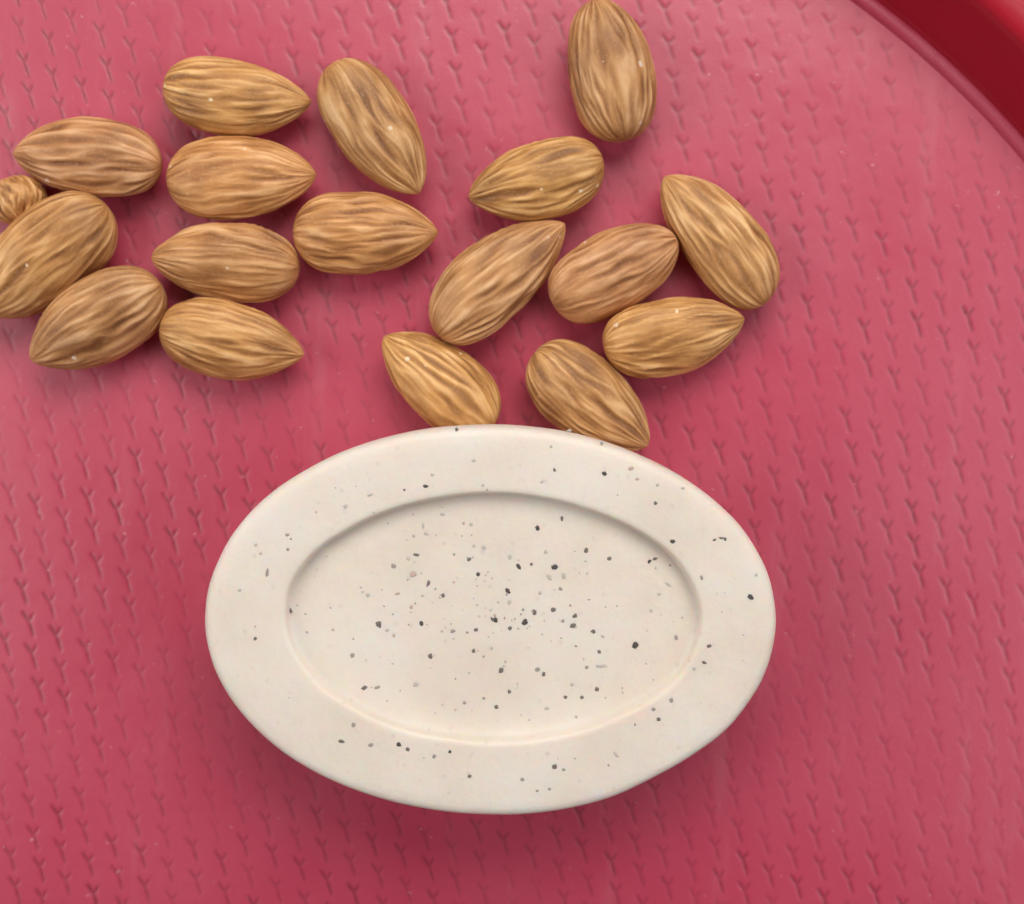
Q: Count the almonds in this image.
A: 18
